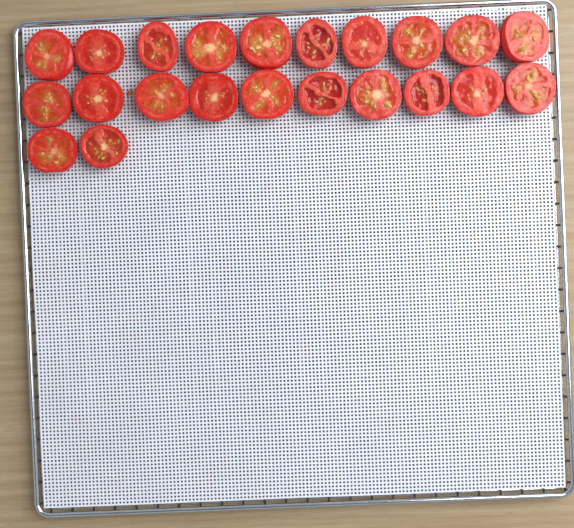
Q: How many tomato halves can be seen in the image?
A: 22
